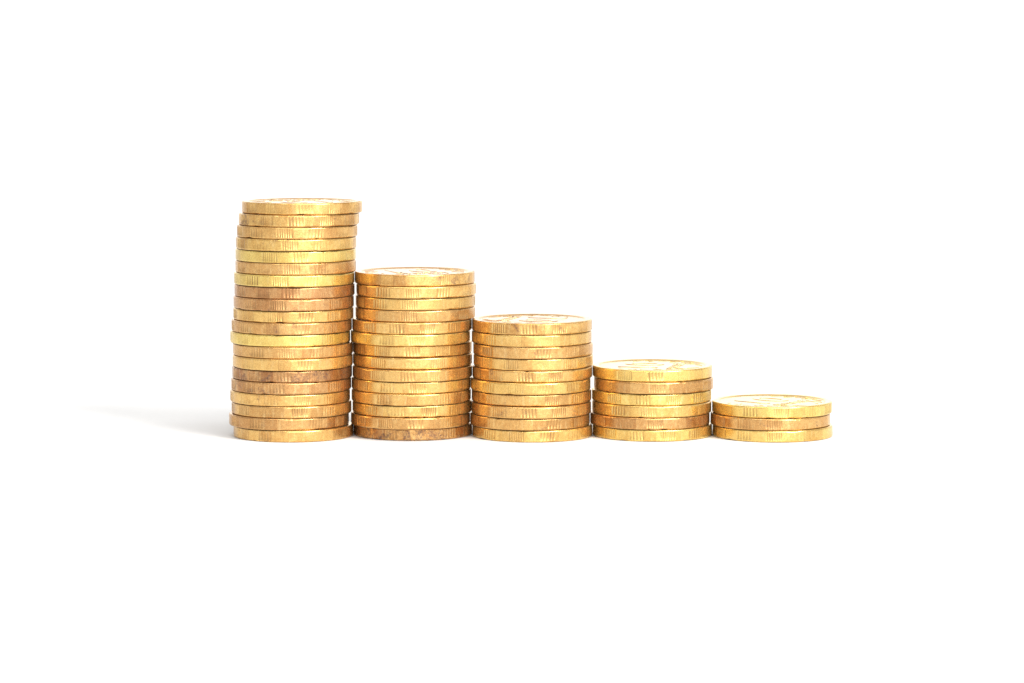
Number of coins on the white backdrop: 53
